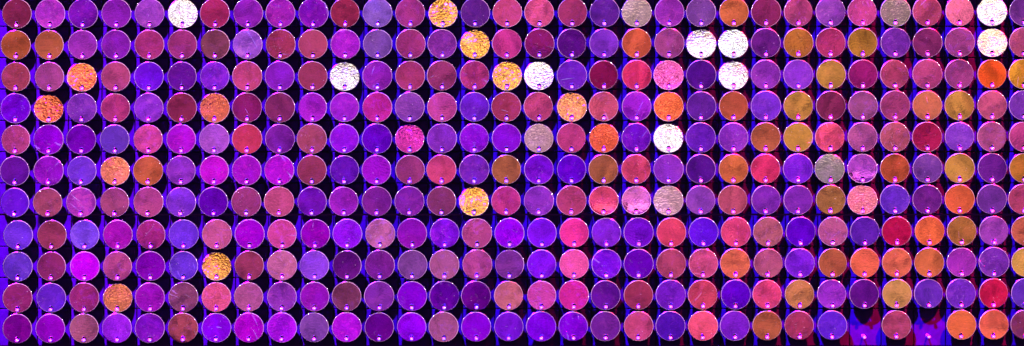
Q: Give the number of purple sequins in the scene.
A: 159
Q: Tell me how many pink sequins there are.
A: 126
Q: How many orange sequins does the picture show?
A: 51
